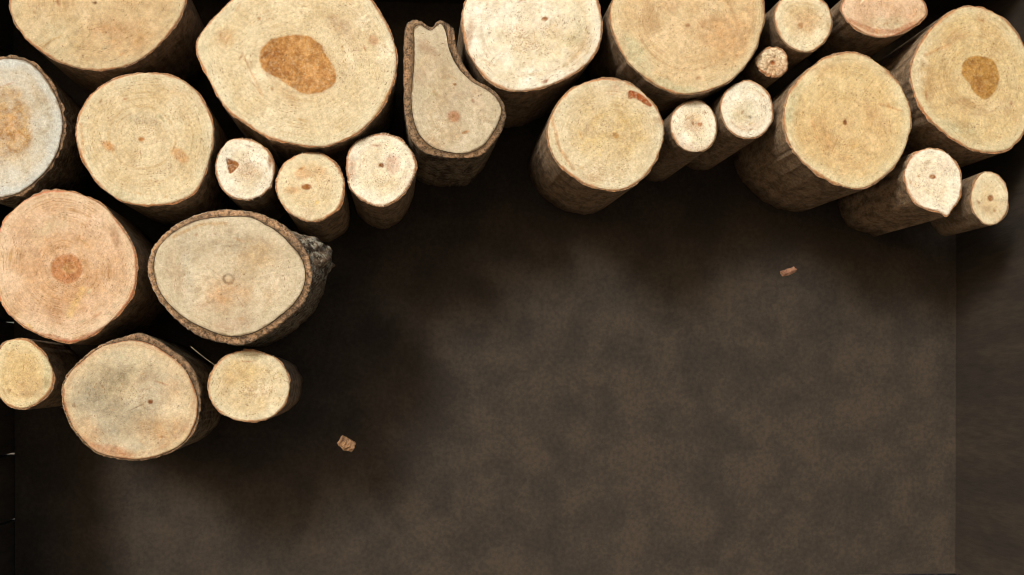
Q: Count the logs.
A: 25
